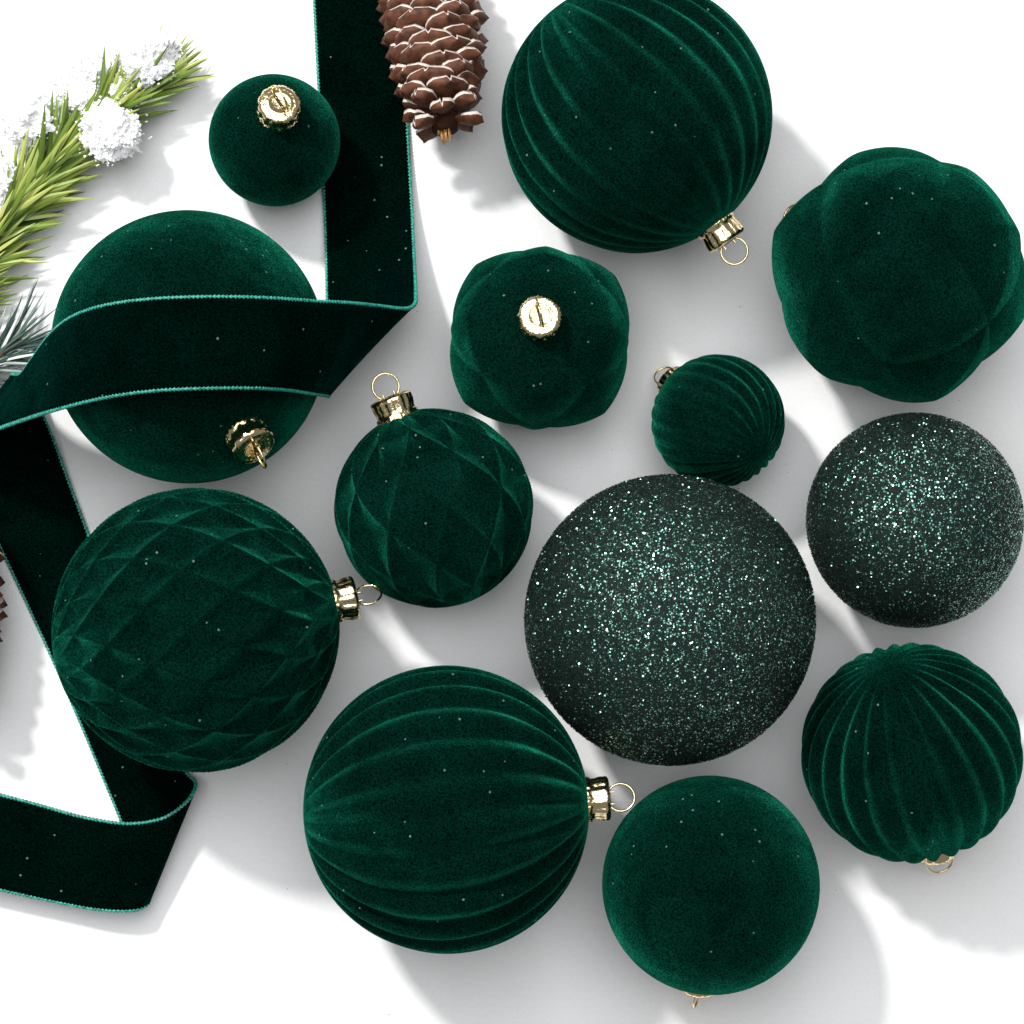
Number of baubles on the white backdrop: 13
